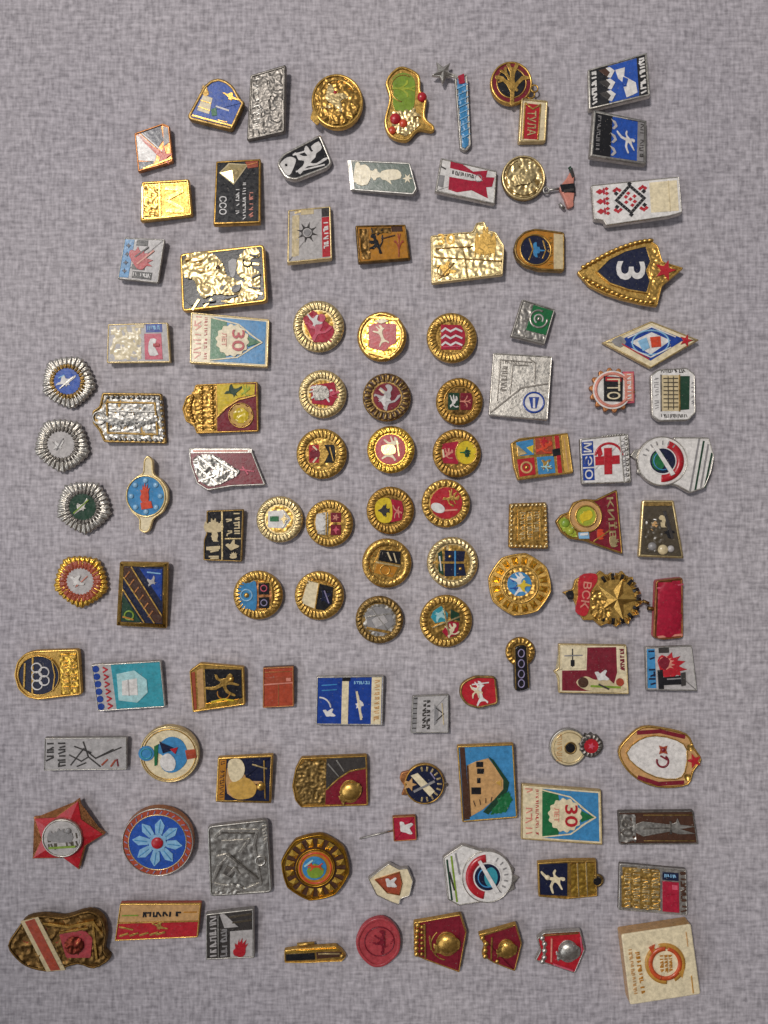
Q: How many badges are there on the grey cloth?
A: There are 106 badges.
